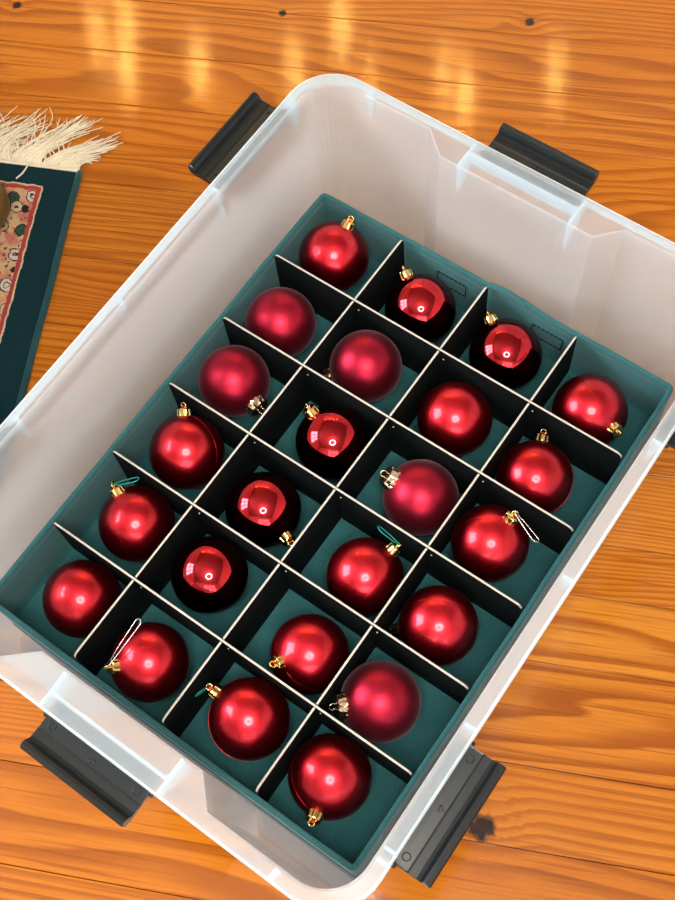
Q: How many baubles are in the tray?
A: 24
